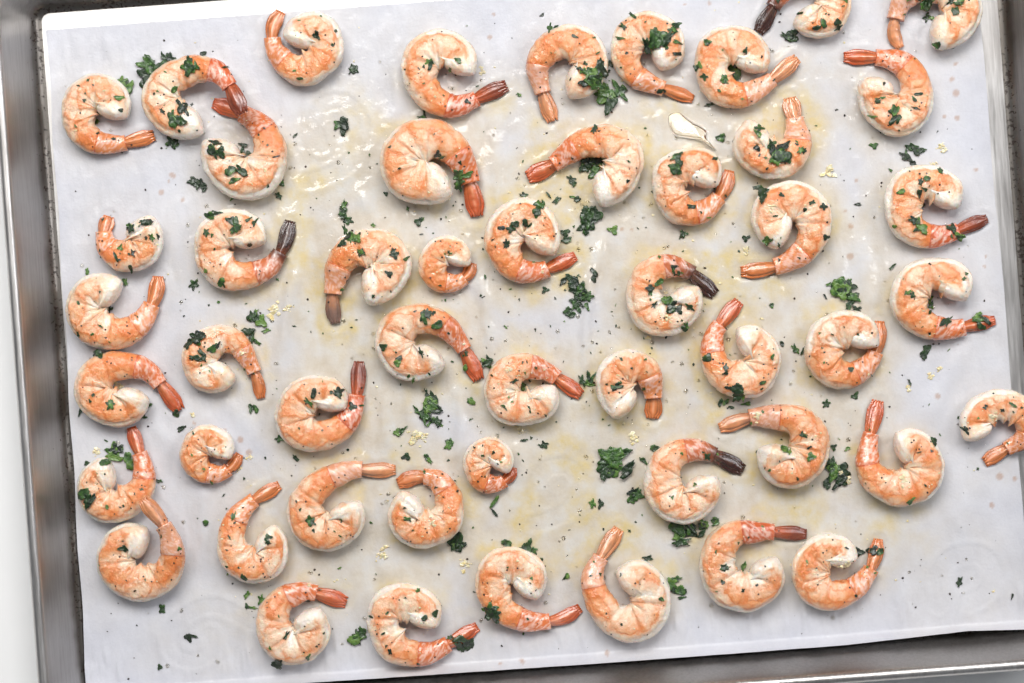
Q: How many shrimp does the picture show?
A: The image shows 50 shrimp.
